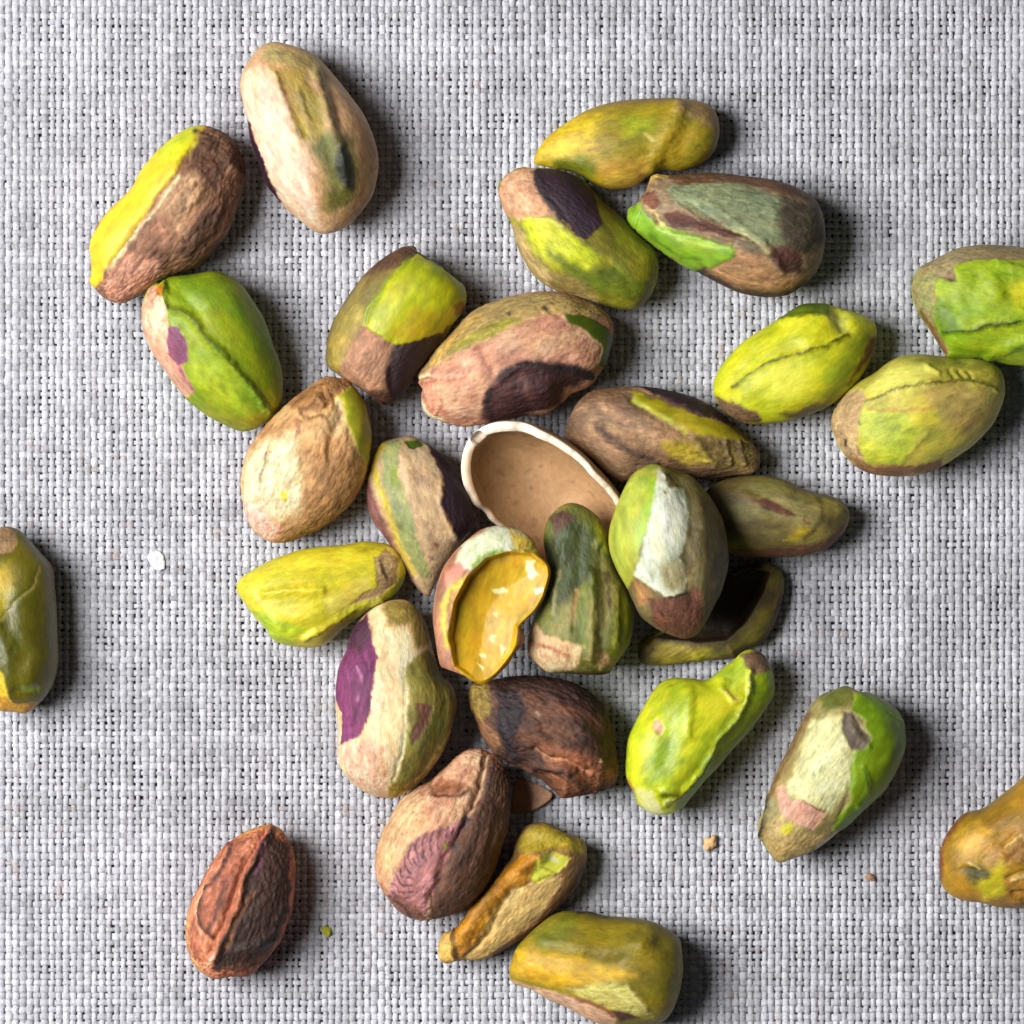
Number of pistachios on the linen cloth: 30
